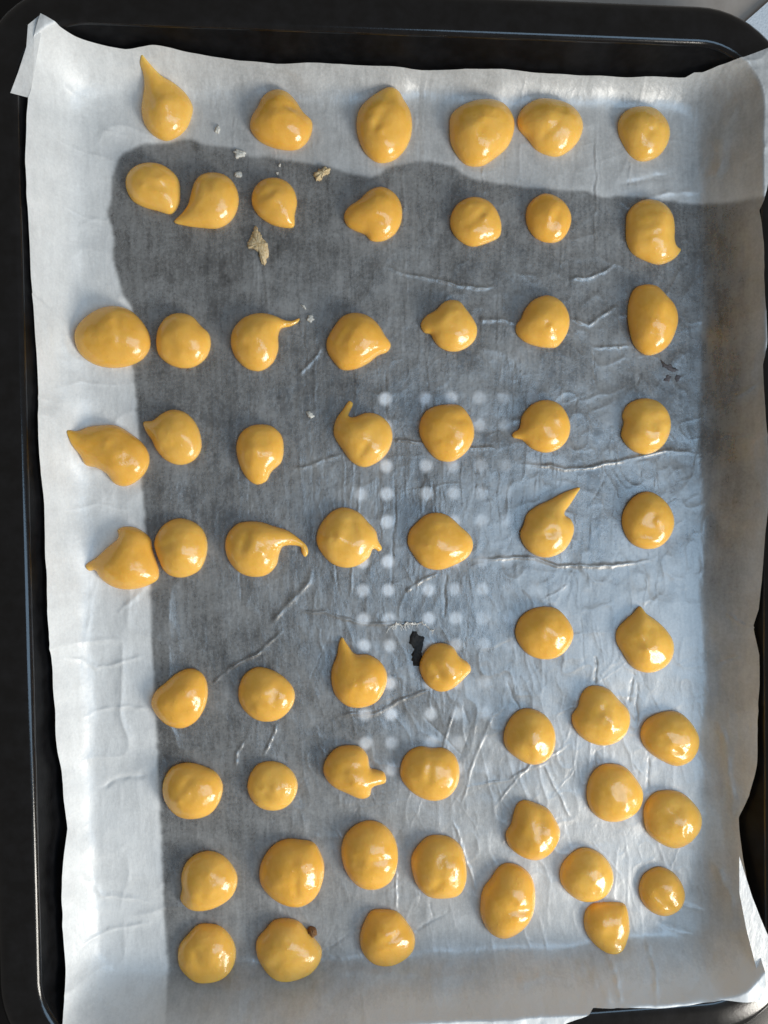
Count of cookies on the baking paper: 61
